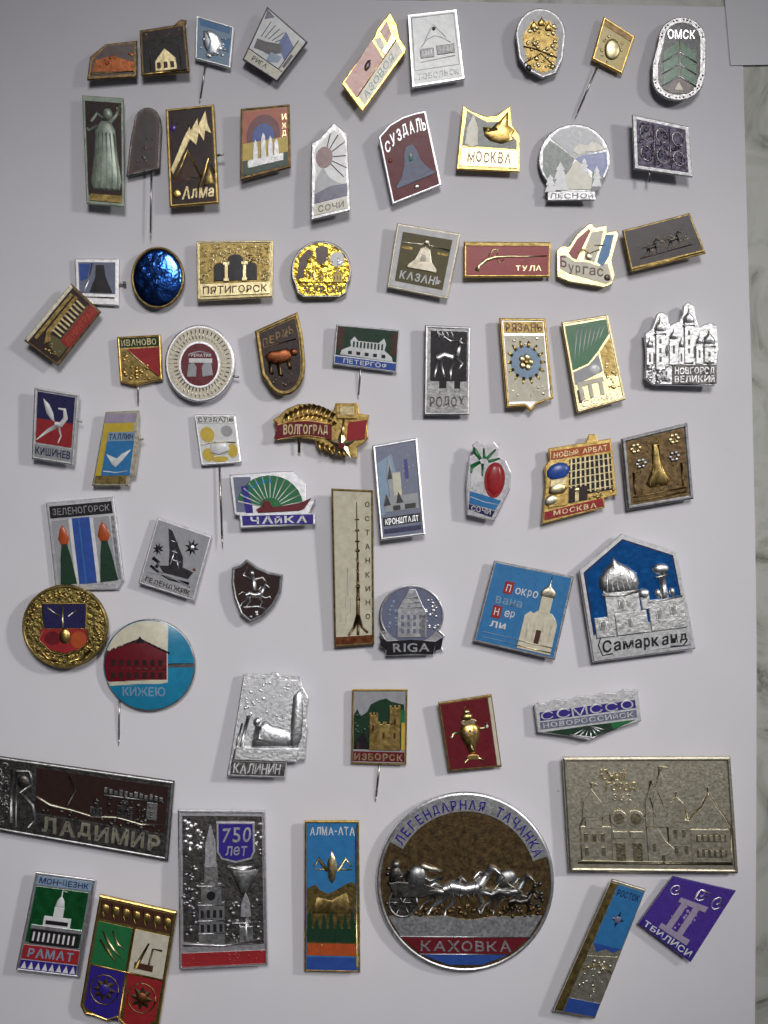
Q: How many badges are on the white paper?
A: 66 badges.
